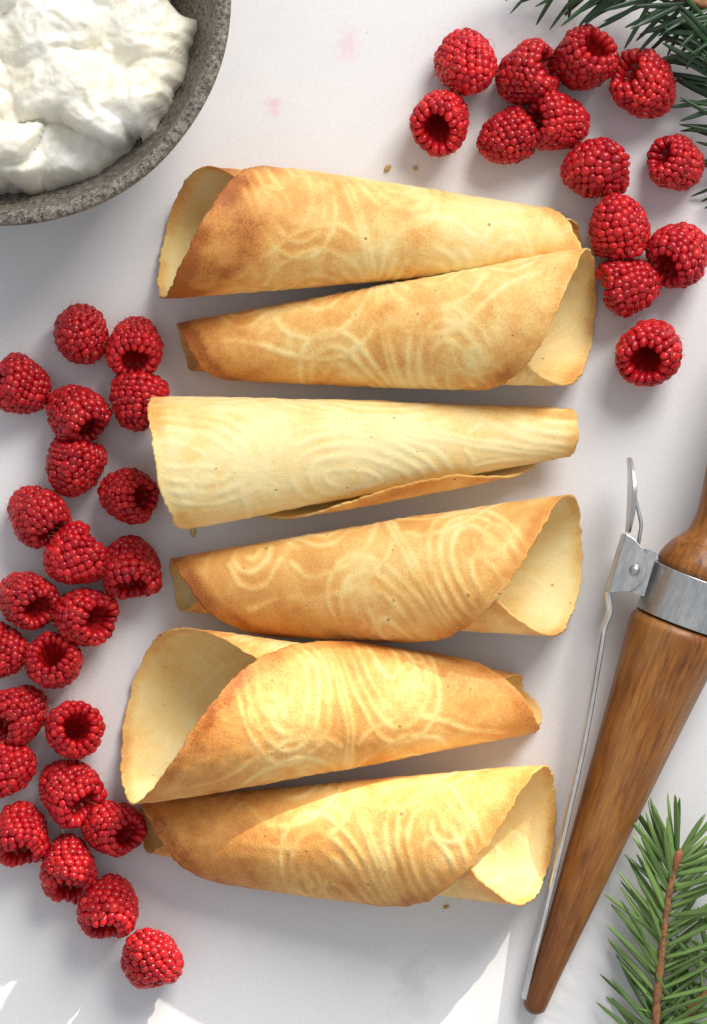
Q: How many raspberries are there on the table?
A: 36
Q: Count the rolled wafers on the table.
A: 6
